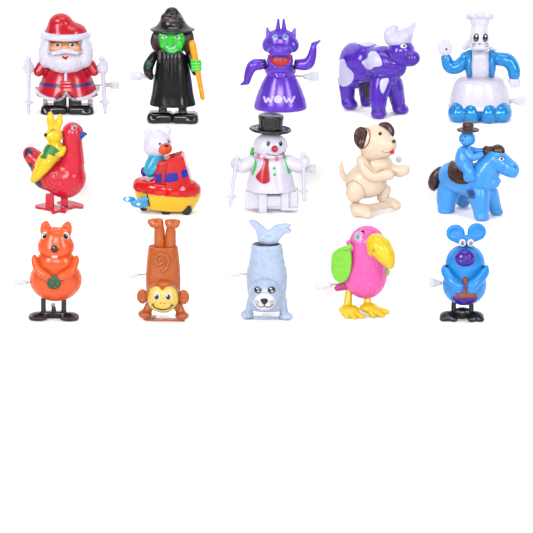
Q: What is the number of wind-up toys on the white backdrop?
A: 15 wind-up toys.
